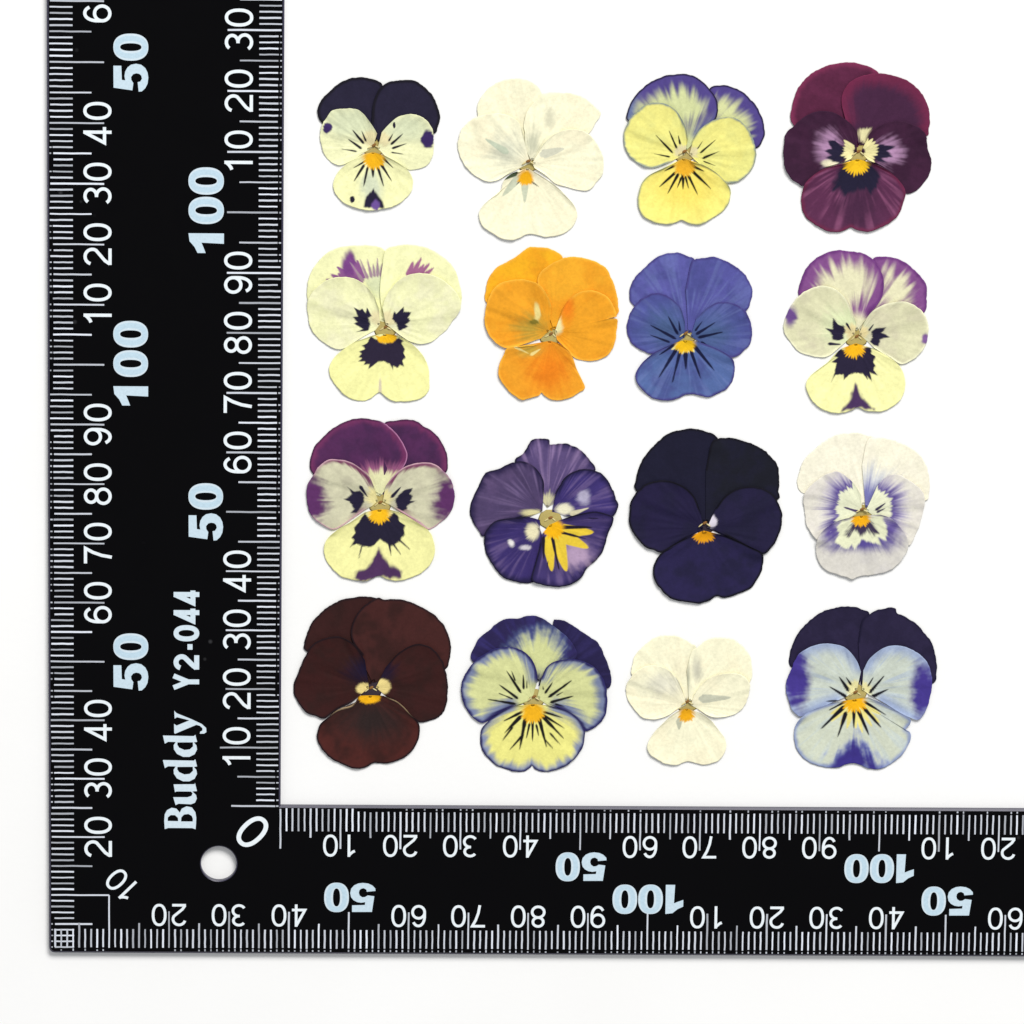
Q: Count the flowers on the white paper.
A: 16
